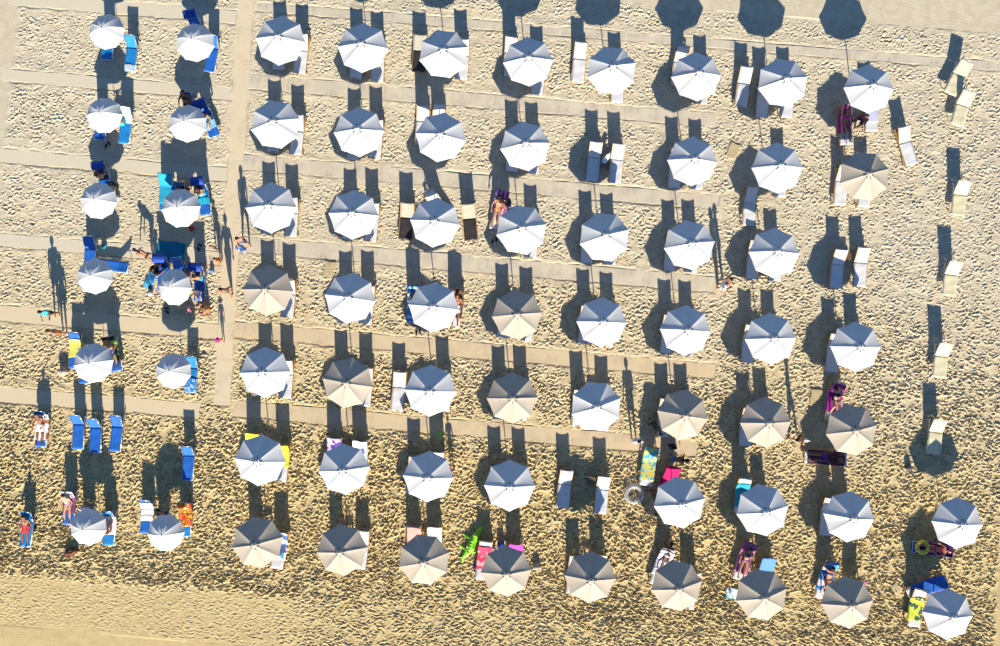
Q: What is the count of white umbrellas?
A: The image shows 51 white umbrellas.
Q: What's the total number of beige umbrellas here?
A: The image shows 16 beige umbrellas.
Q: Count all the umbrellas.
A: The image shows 67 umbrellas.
